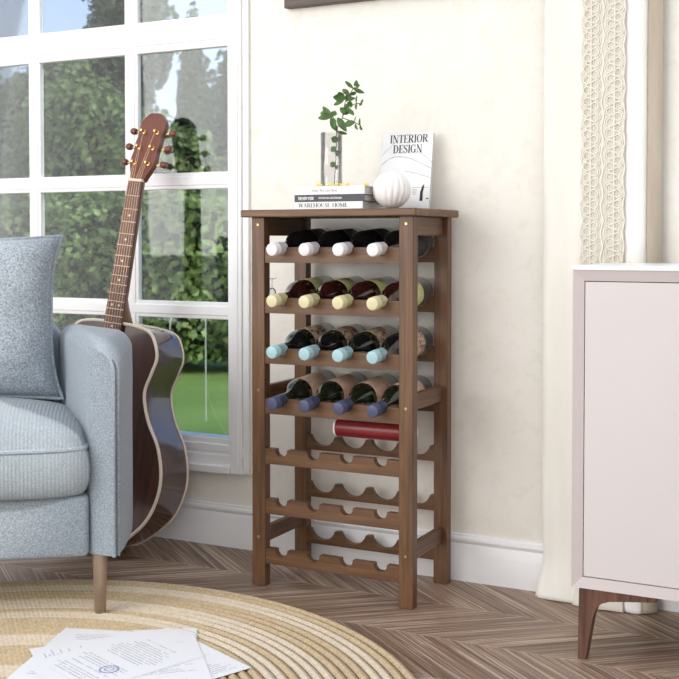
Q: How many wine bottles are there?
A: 16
